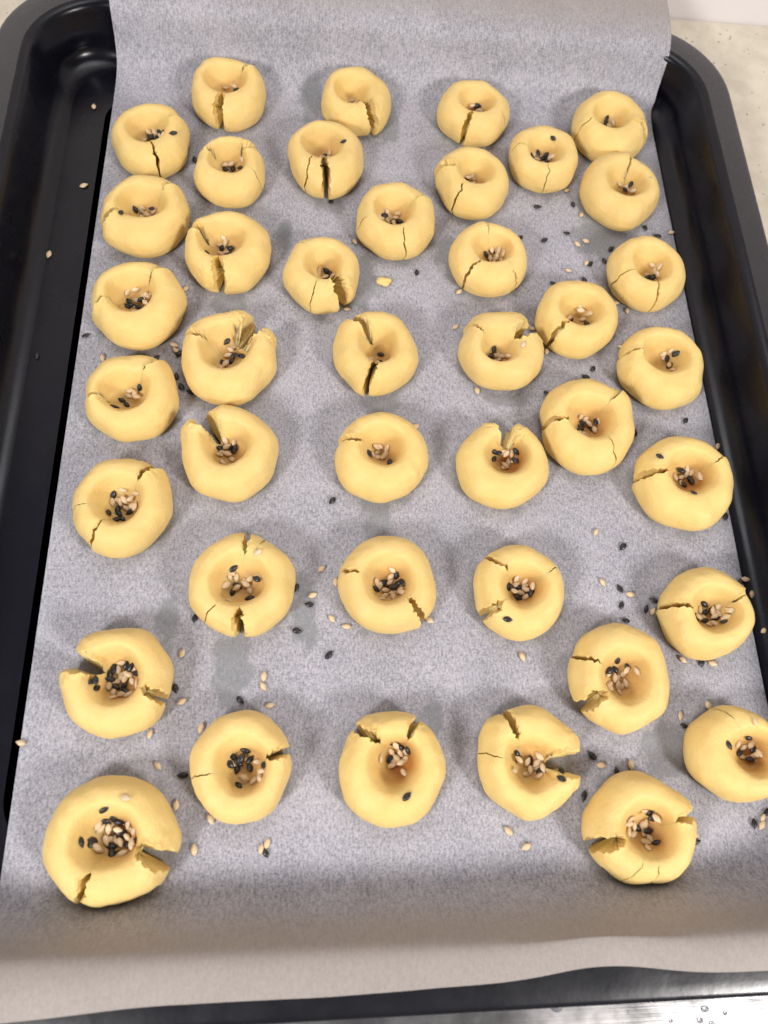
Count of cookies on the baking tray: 41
